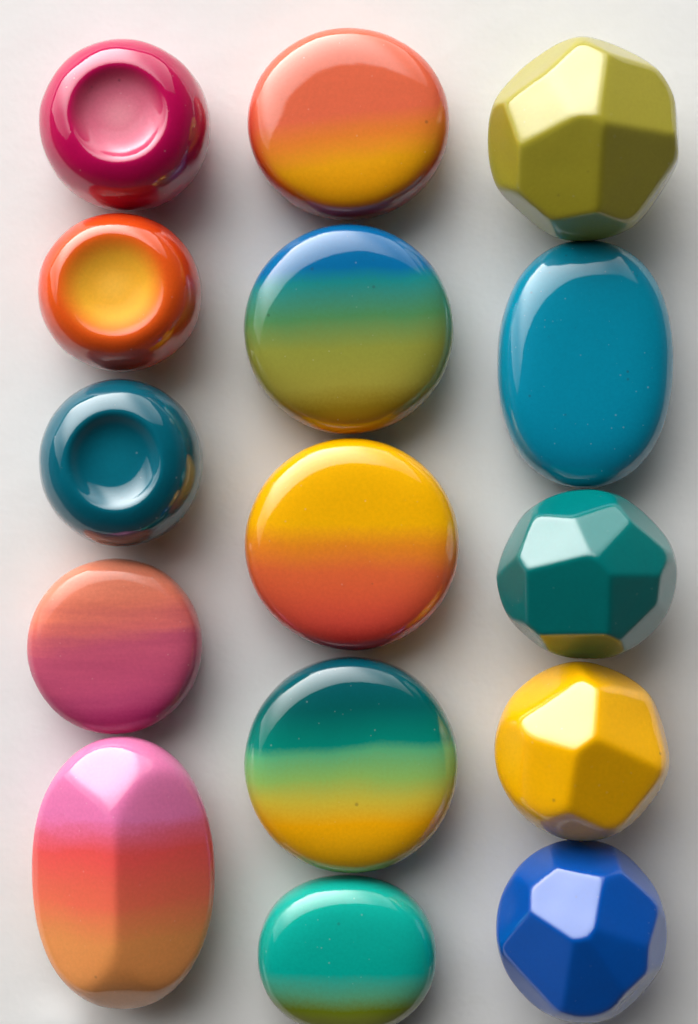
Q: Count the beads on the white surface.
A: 15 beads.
